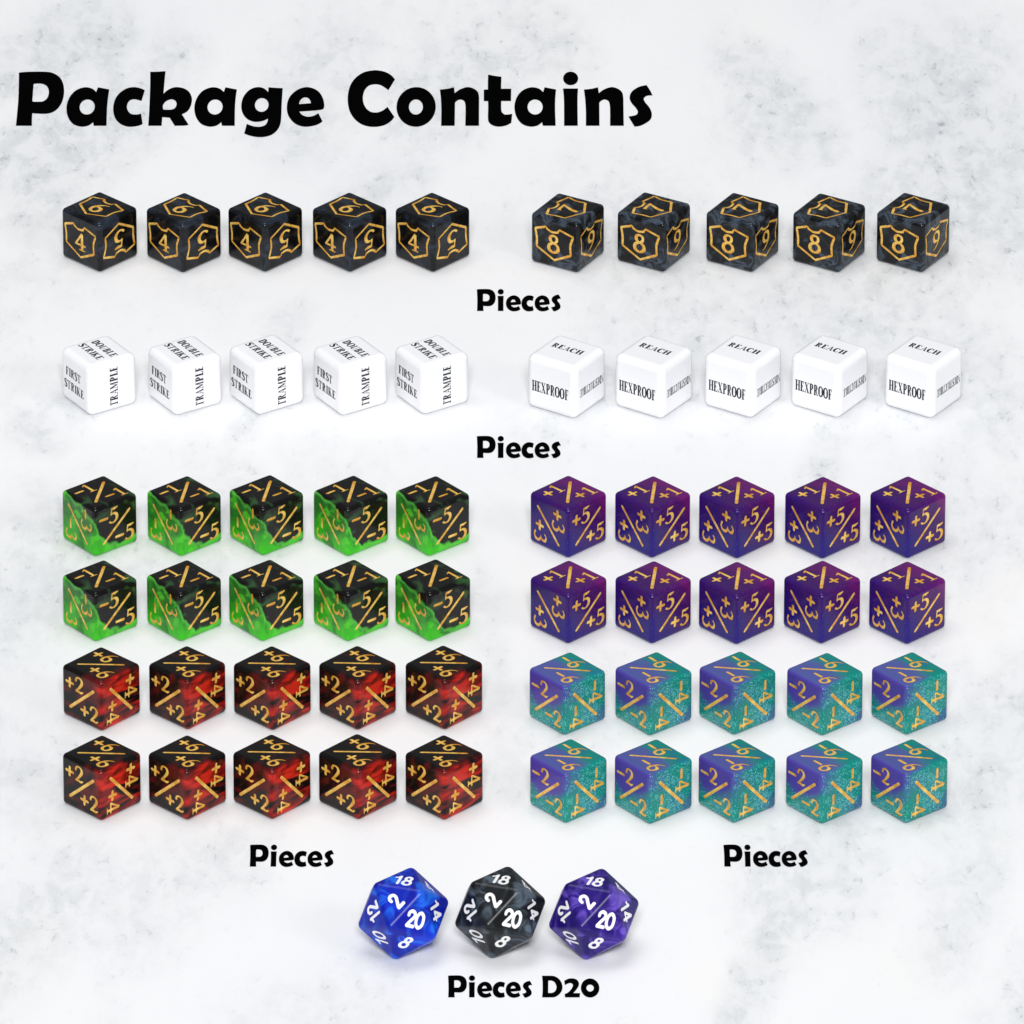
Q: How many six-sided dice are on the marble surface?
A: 60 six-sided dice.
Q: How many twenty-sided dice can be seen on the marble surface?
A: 3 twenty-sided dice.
